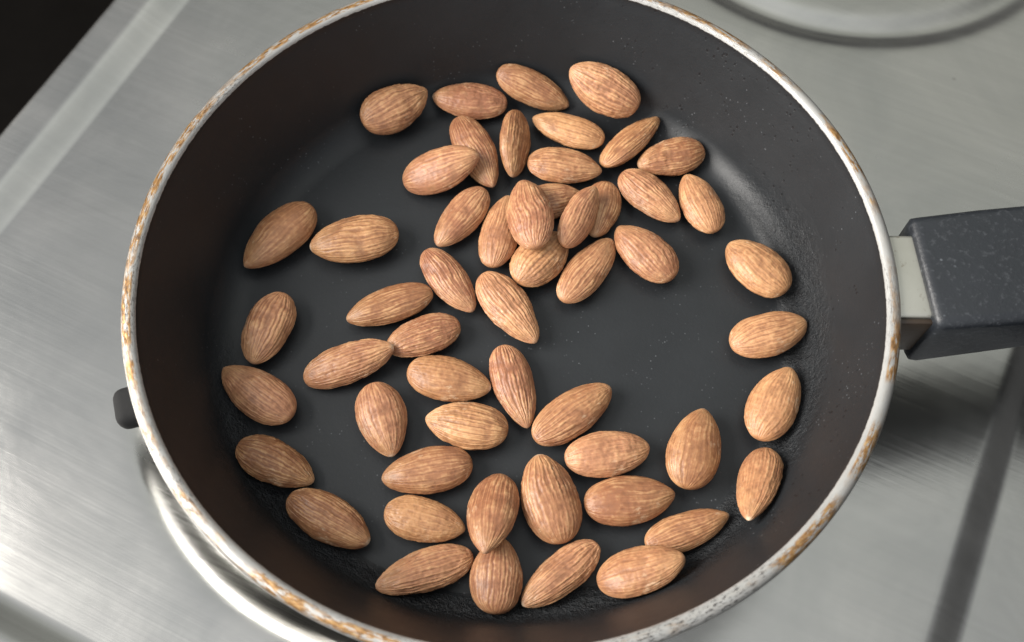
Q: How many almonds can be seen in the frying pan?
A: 54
